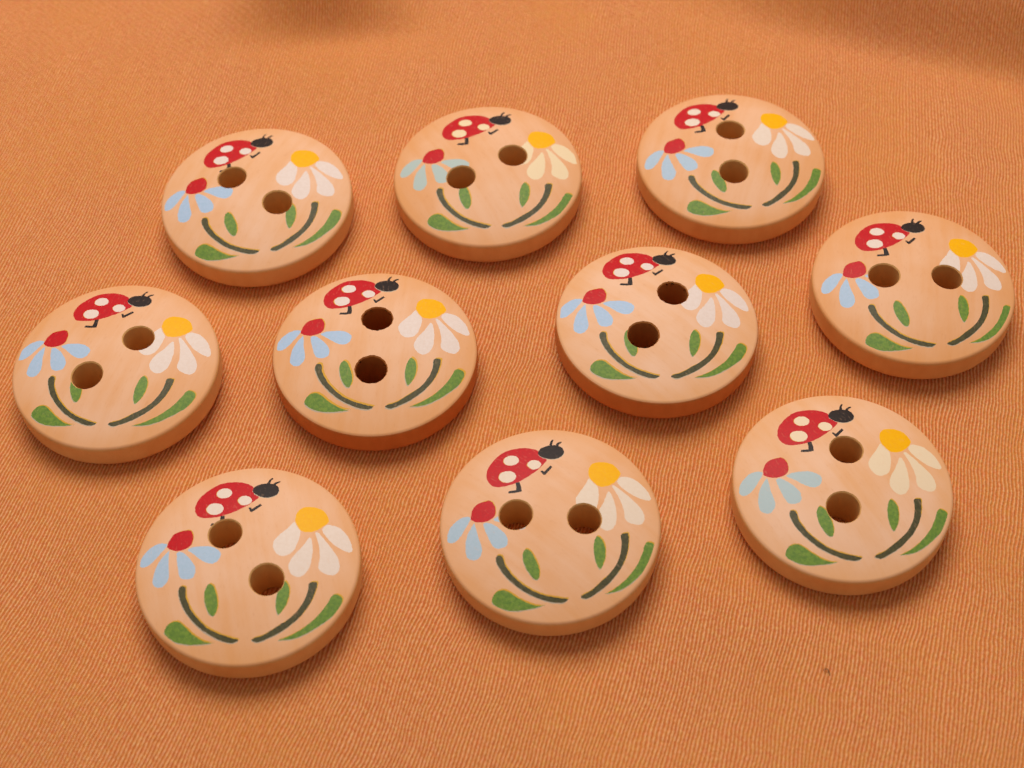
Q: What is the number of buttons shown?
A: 10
